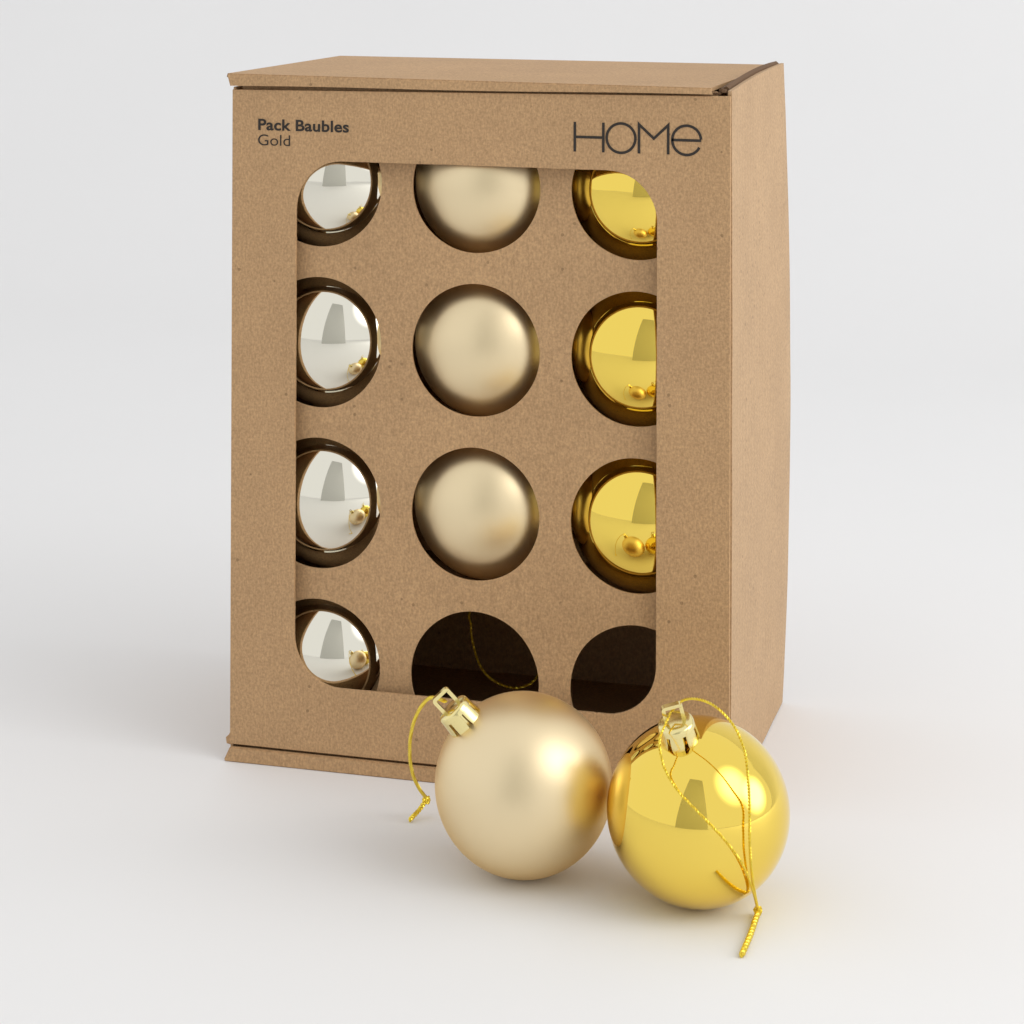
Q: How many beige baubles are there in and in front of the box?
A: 4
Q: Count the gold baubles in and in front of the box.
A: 4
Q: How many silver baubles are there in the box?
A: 4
